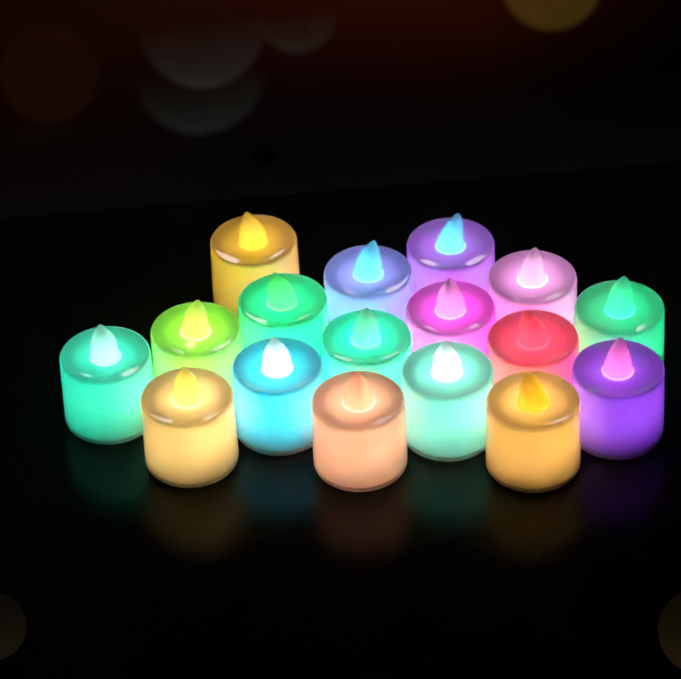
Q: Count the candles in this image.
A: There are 17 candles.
